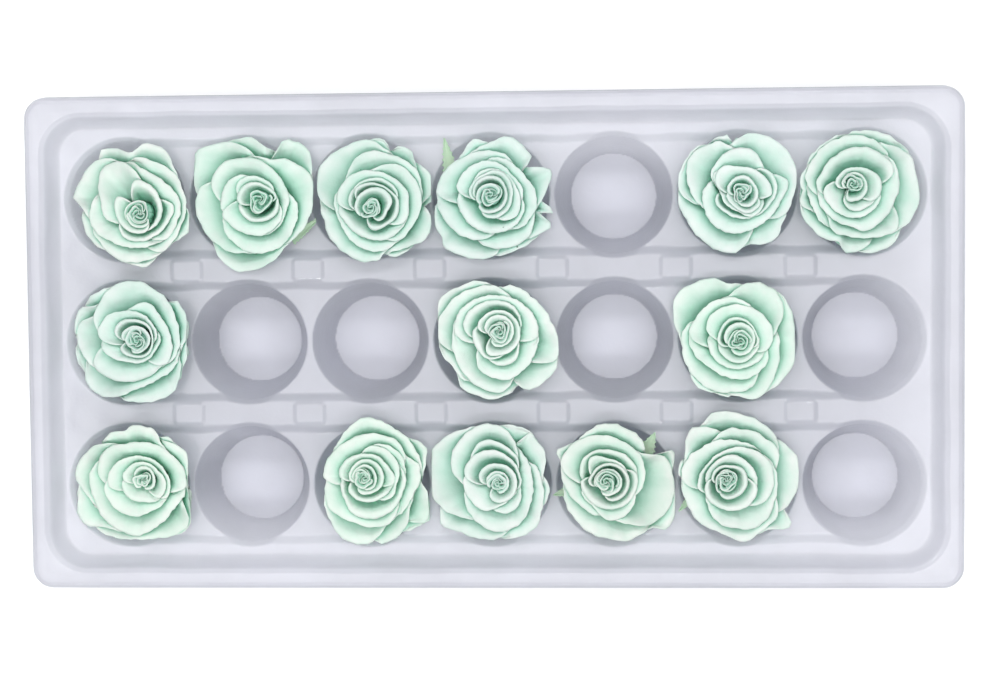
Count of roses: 14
